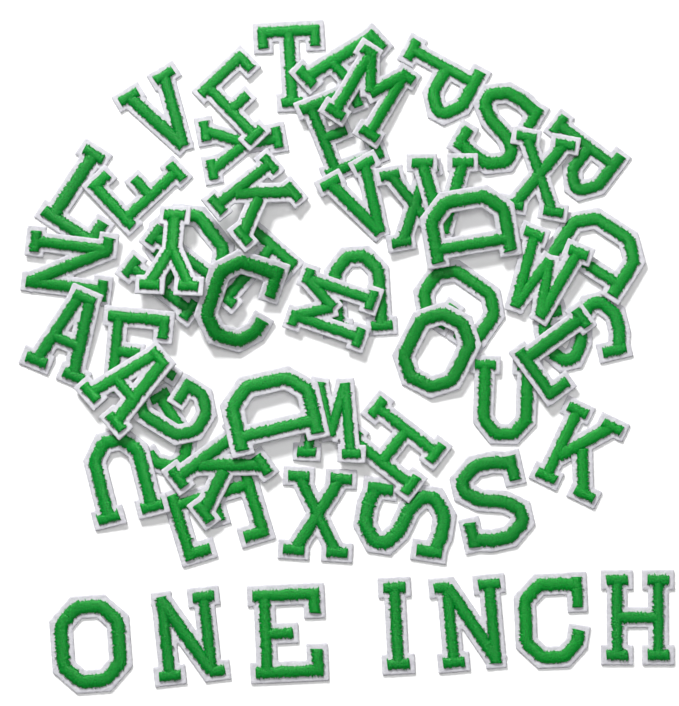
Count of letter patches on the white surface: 55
